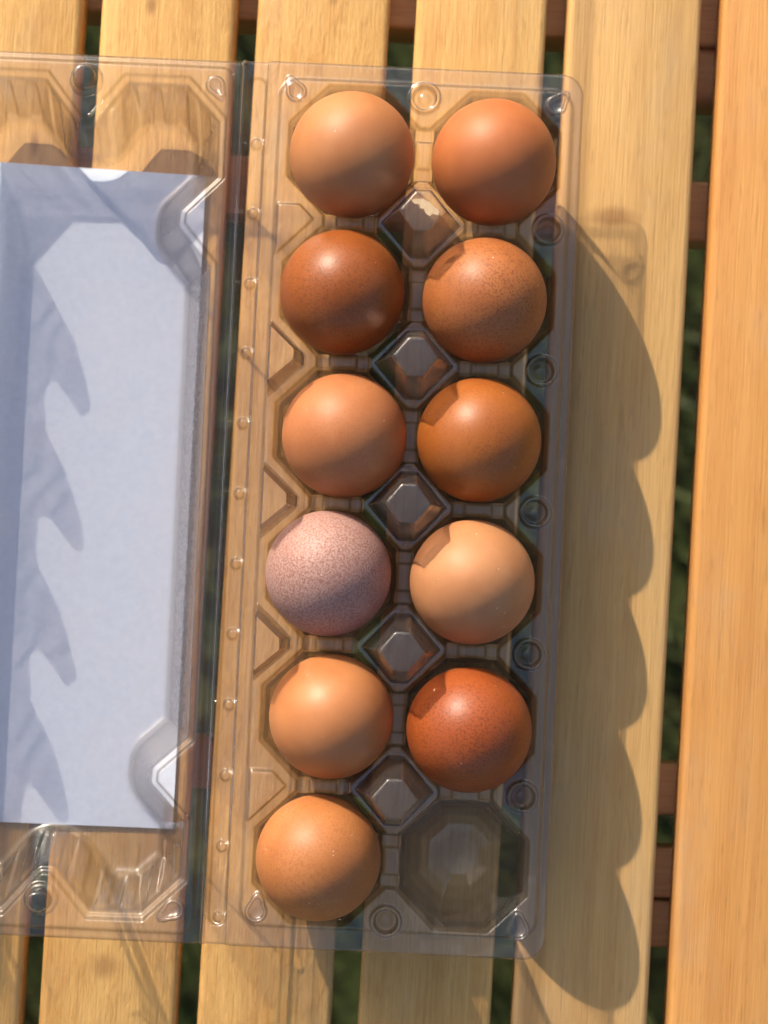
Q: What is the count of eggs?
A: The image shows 11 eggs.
